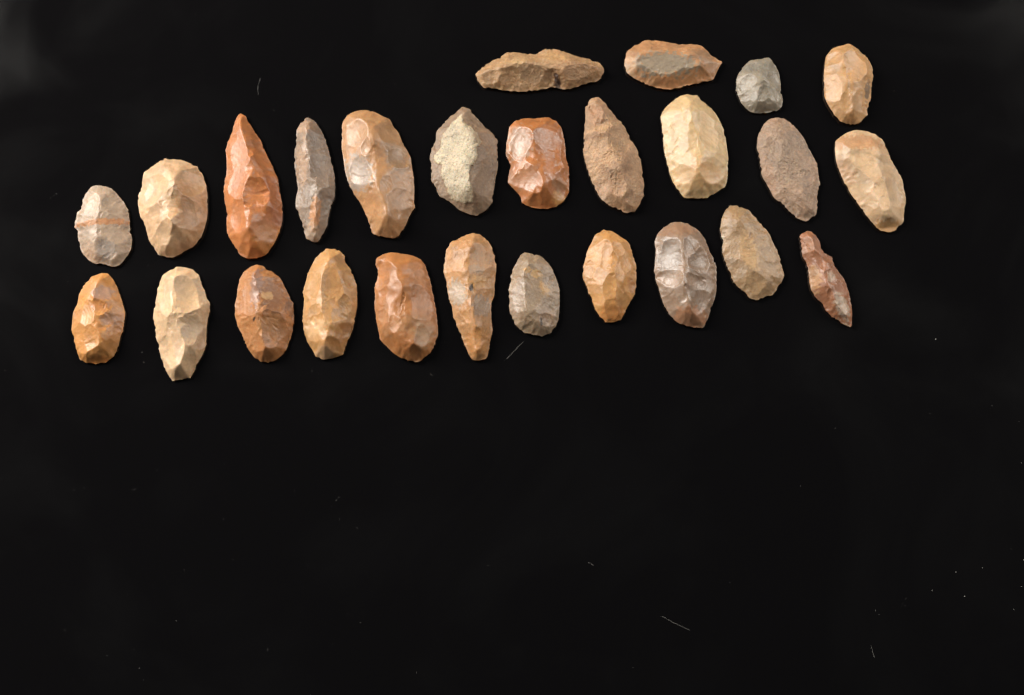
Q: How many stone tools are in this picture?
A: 26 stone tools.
